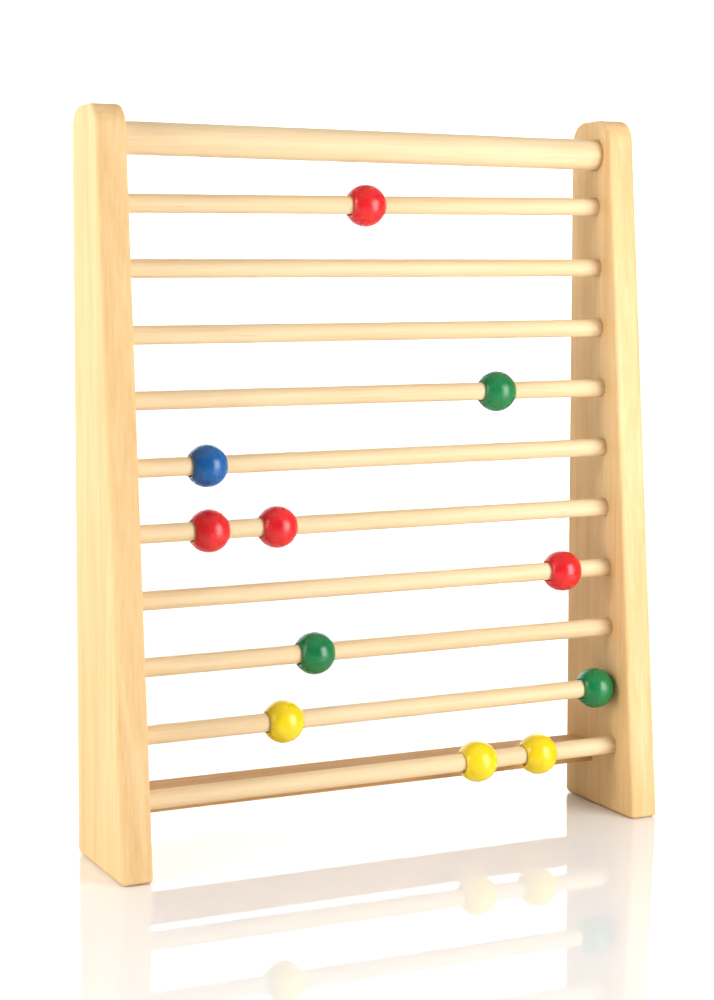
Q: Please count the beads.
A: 11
